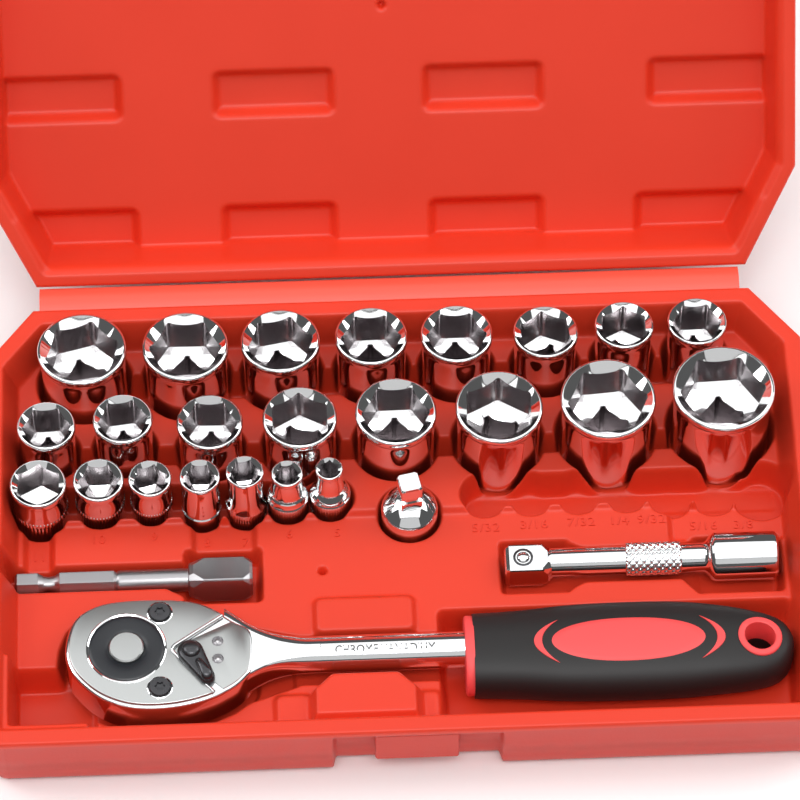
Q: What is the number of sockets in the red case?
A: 23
